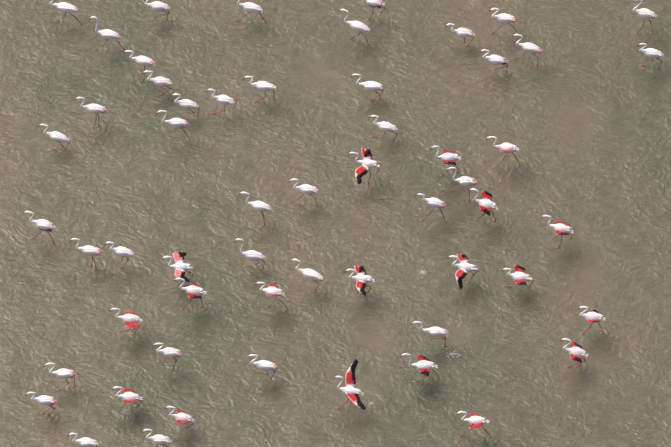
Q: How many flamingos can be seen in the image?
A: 57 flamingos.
